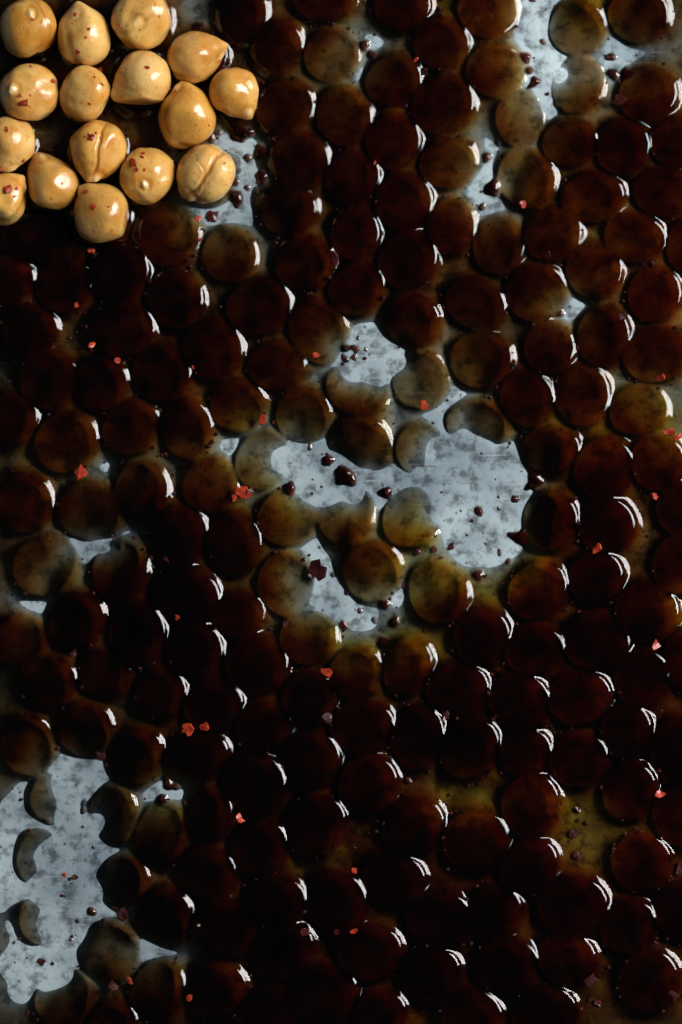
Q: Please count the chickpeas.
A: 16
